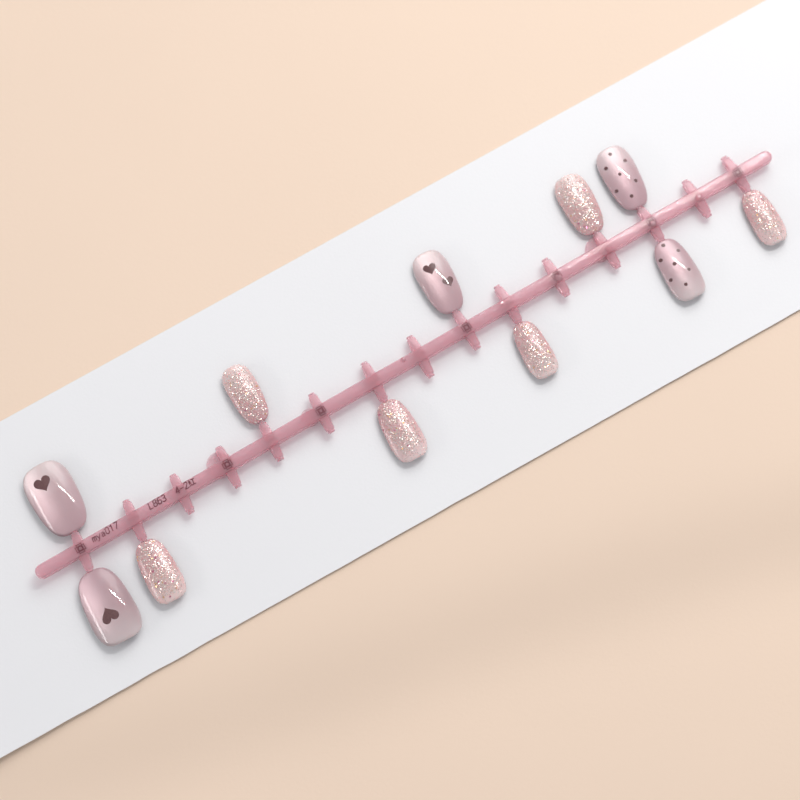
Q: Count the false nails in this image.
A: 11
